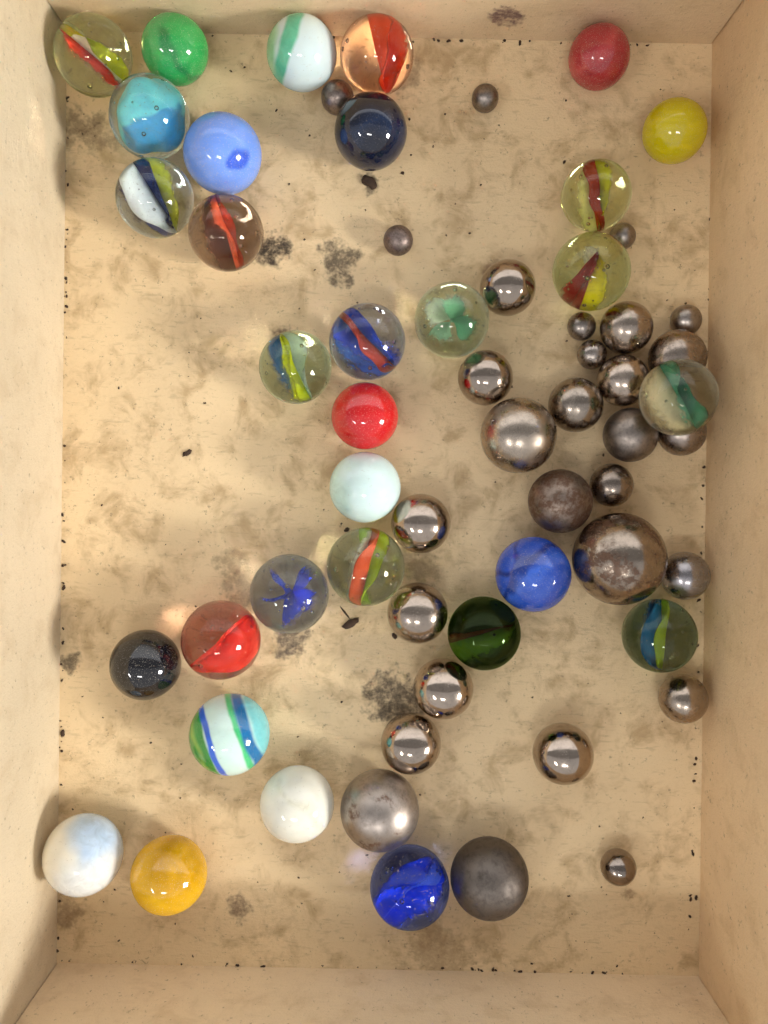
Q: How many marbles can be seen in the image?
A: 31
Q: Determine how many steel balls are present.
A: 29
